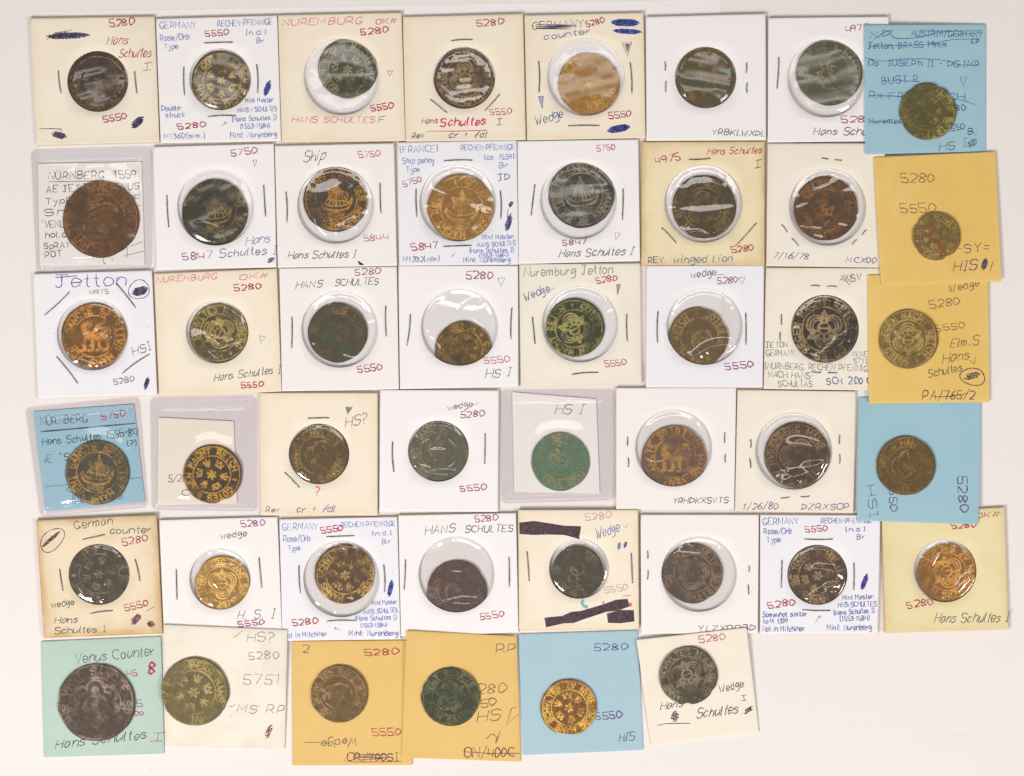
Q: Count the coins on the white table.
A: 46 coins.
